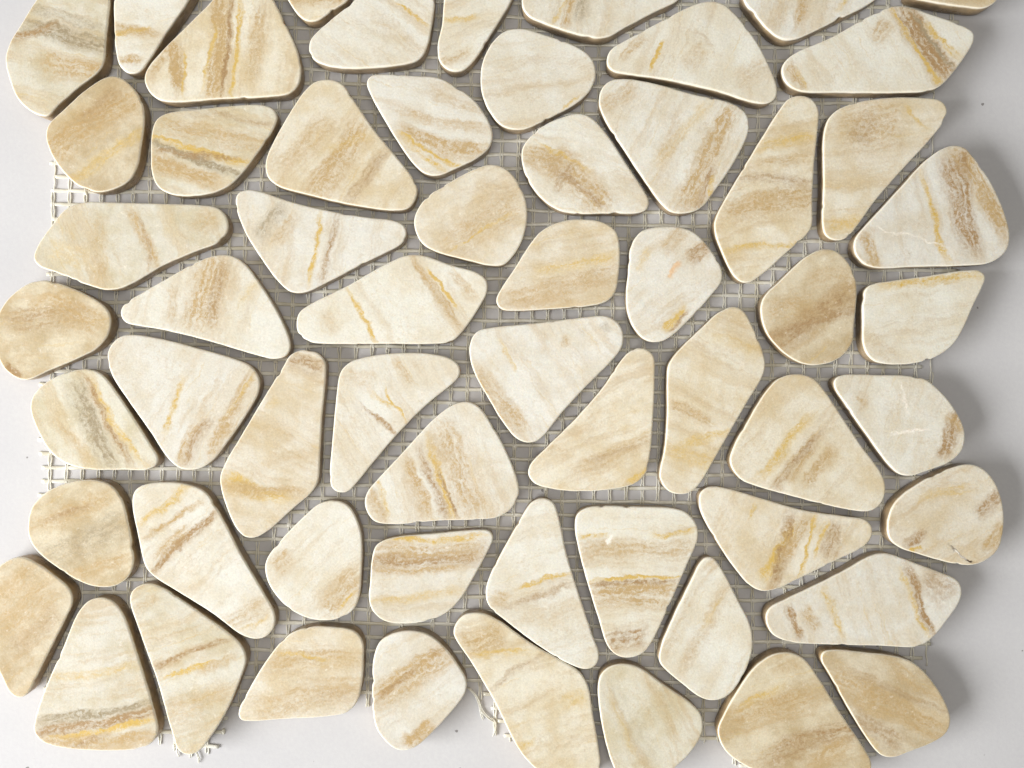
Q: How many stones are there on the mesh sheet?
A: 60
